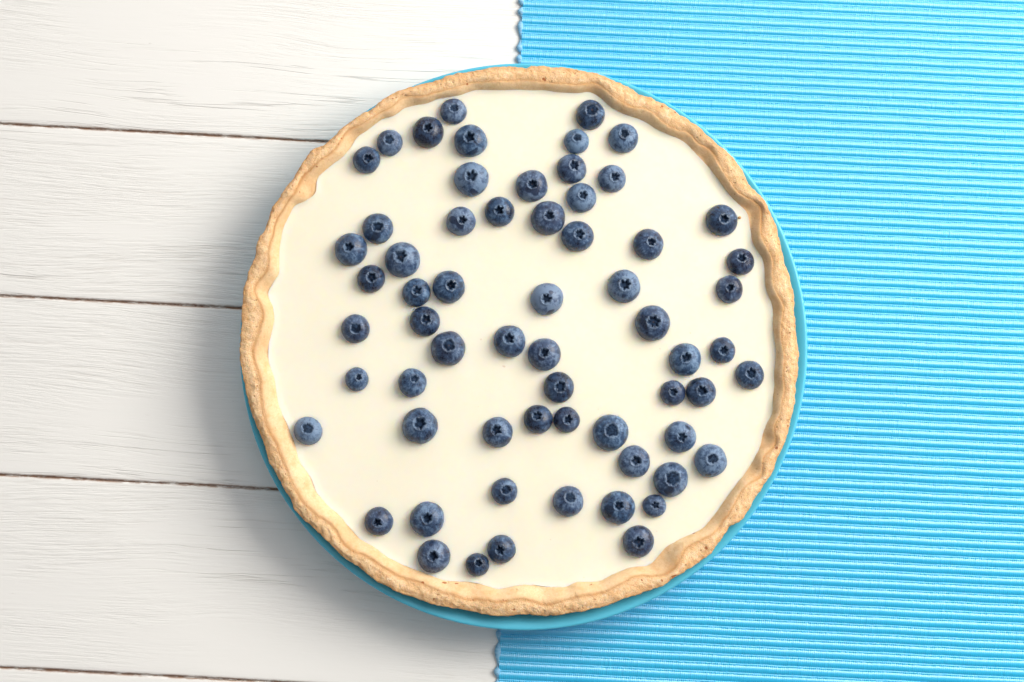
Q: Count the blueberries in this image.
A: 63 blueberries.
